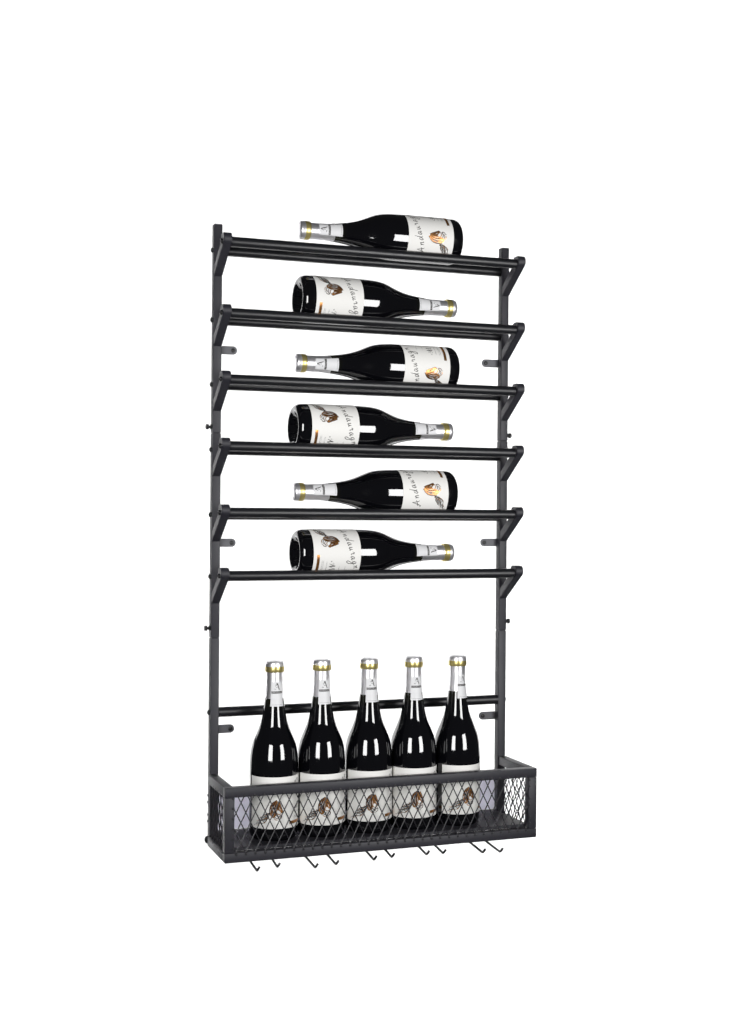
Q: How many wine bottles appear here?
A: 11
